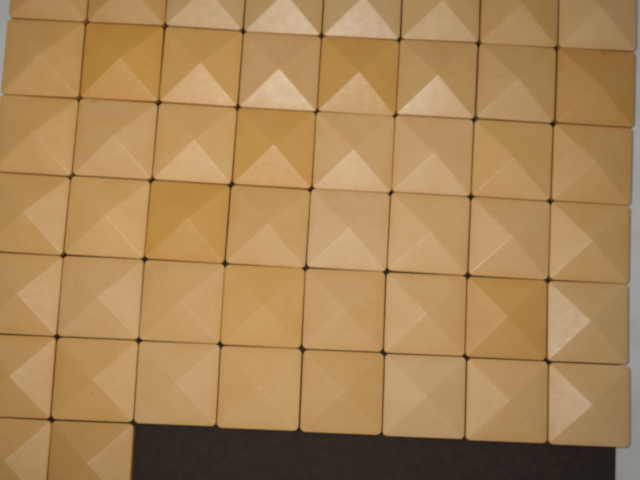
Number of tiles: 50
